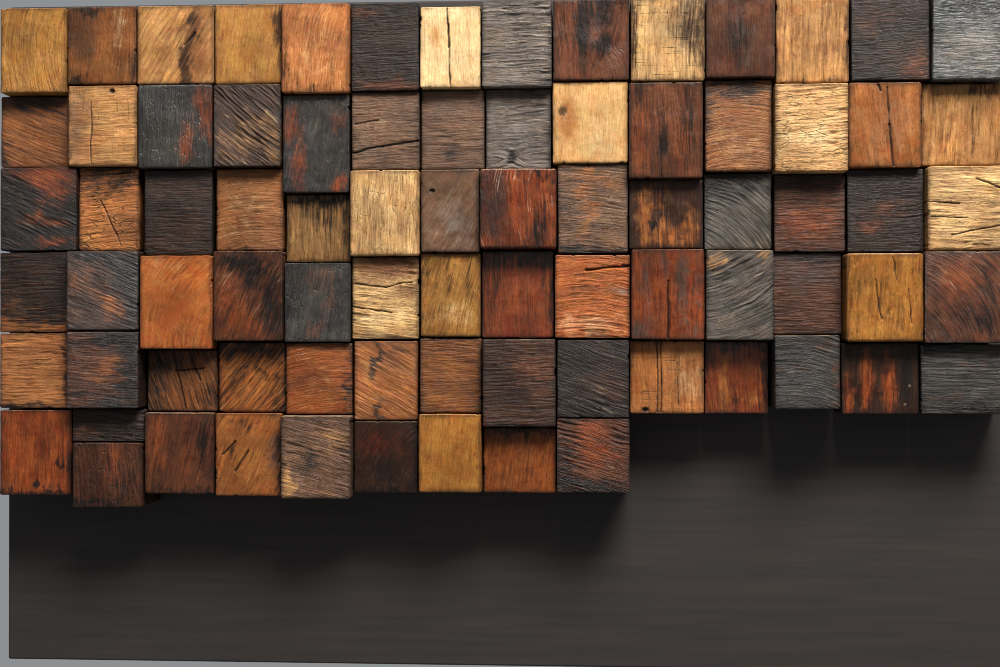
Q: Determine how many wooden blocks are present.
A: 80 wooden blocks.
